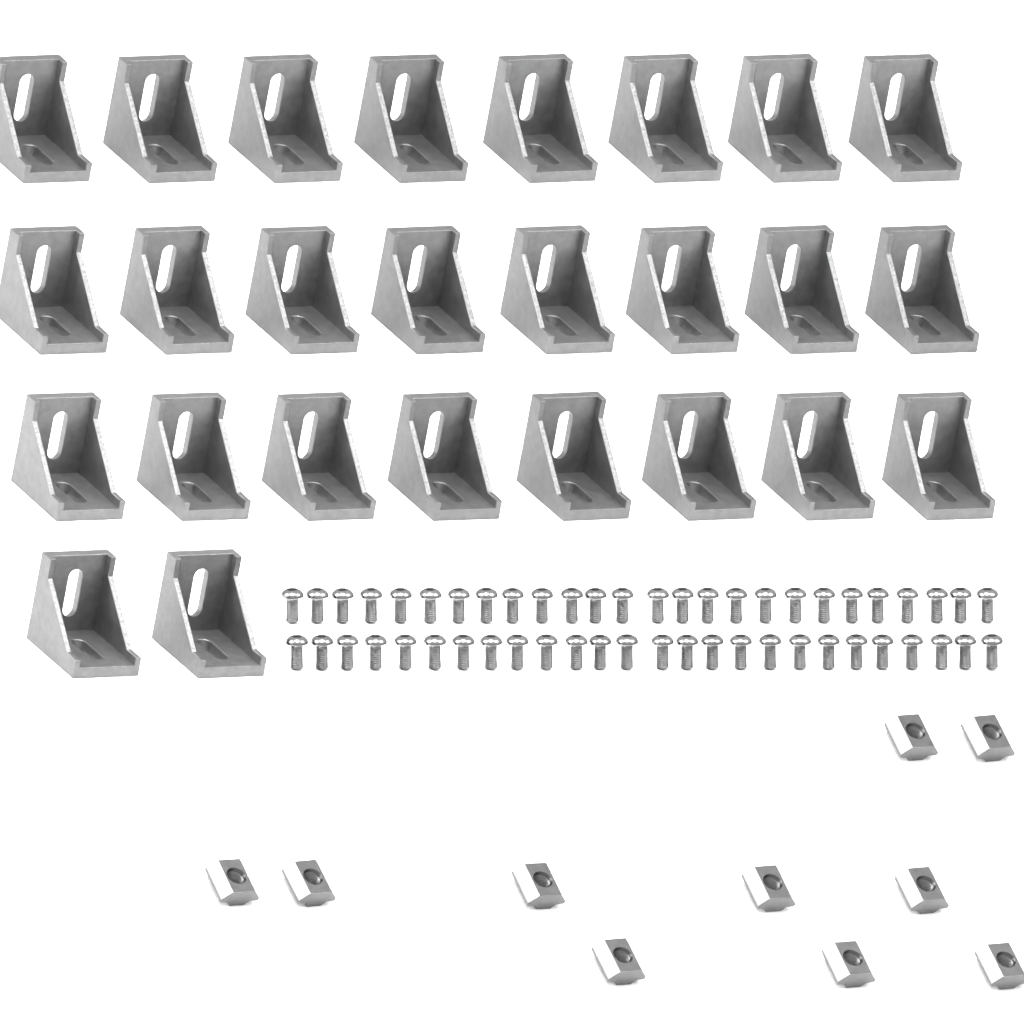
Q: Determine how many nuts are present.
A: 10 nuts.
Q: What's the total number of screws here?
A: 52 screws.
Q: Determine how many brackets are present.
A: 26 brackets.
